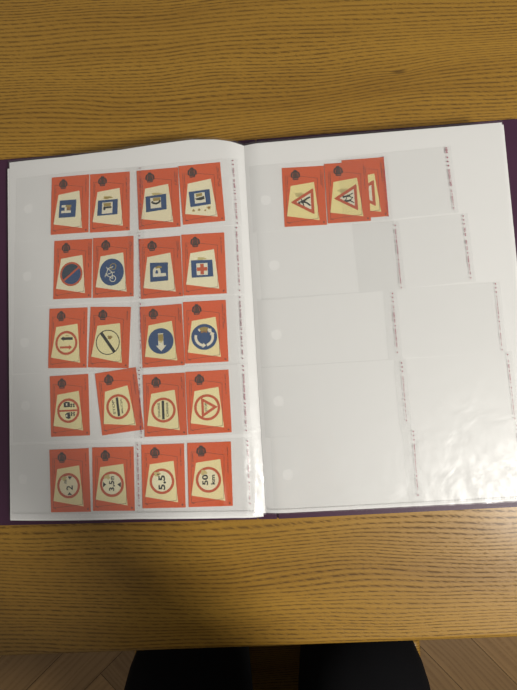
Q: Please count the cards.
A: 23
